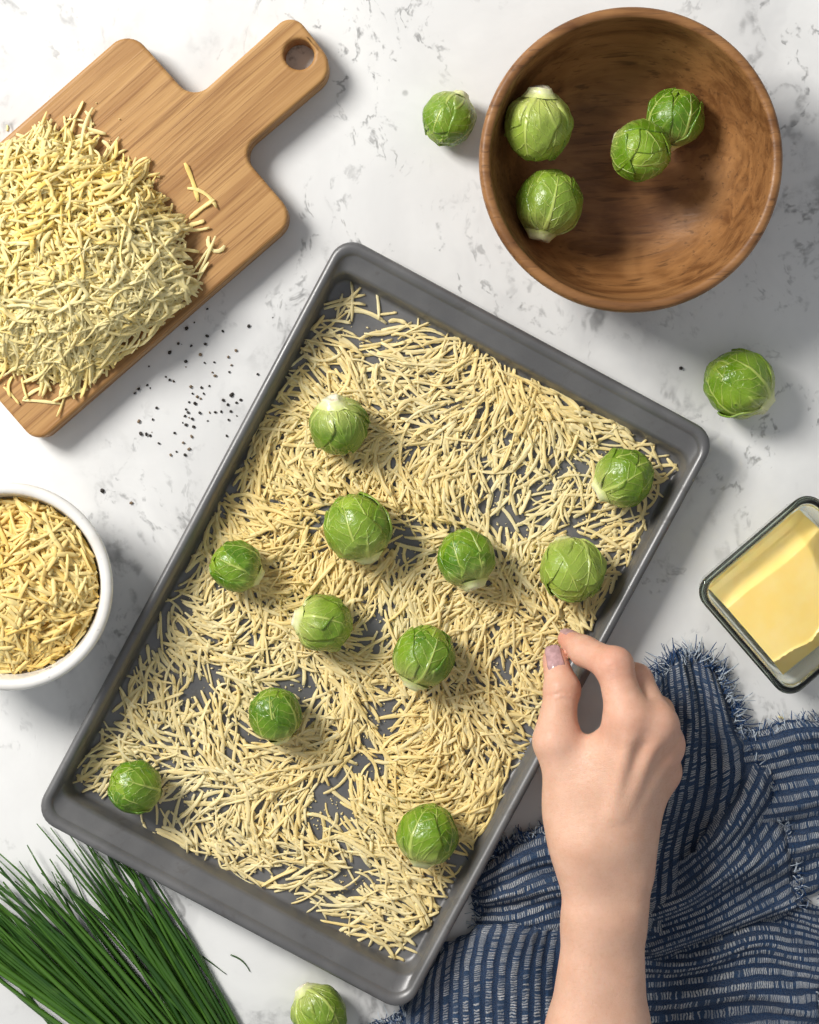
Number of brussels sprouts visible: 18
